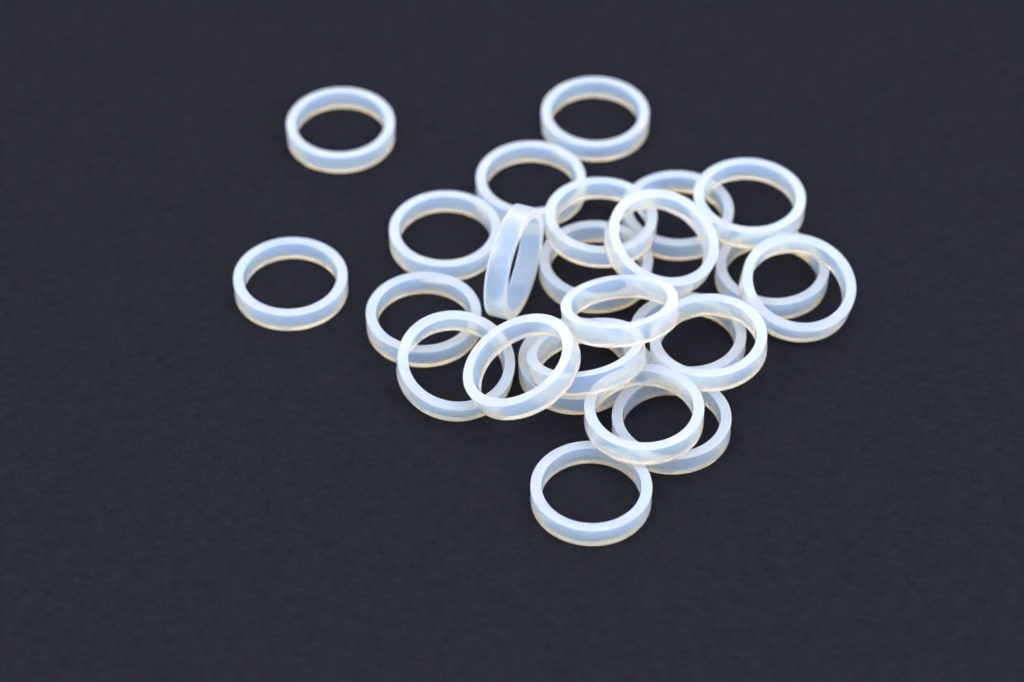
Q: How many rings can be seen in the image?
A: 24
